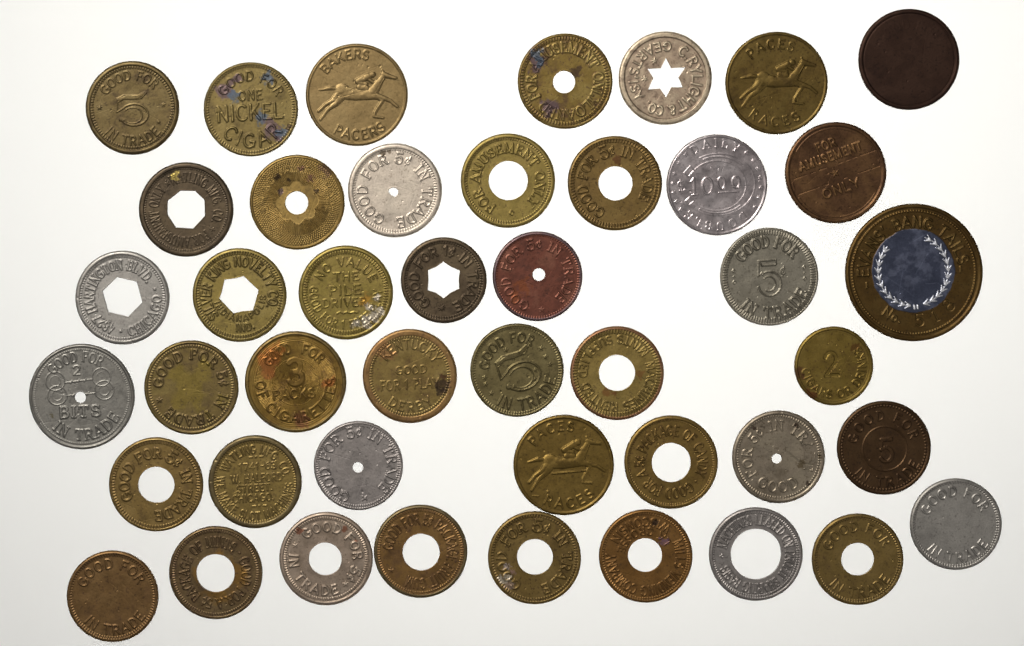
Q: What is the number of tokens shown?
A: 44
